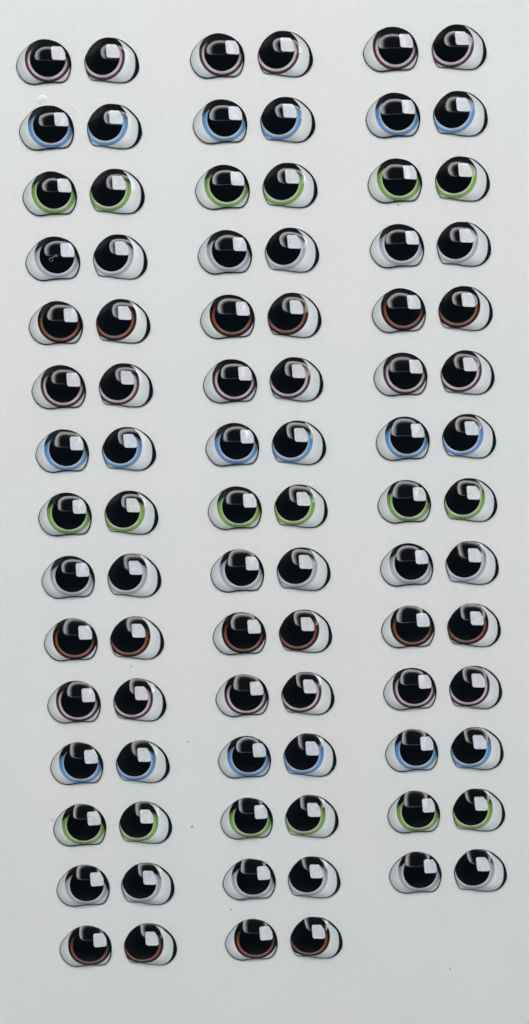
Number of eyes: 88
